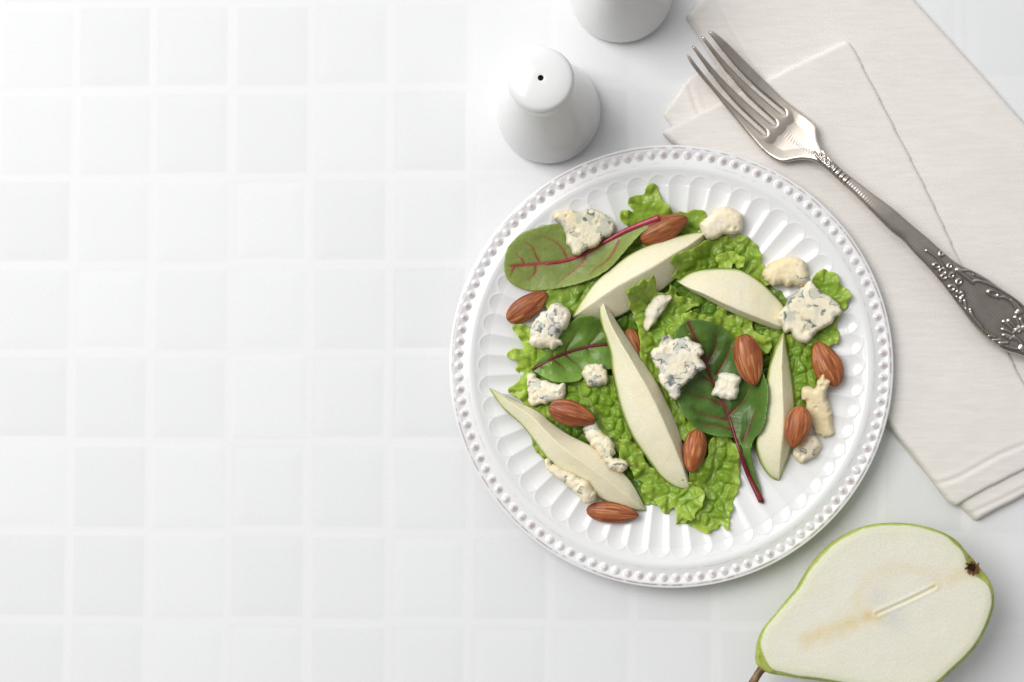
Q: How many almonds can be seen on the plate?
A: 9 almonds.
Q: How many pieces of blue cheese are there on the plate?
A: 14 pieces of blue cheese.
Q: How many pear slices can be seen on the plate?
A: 5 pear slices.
